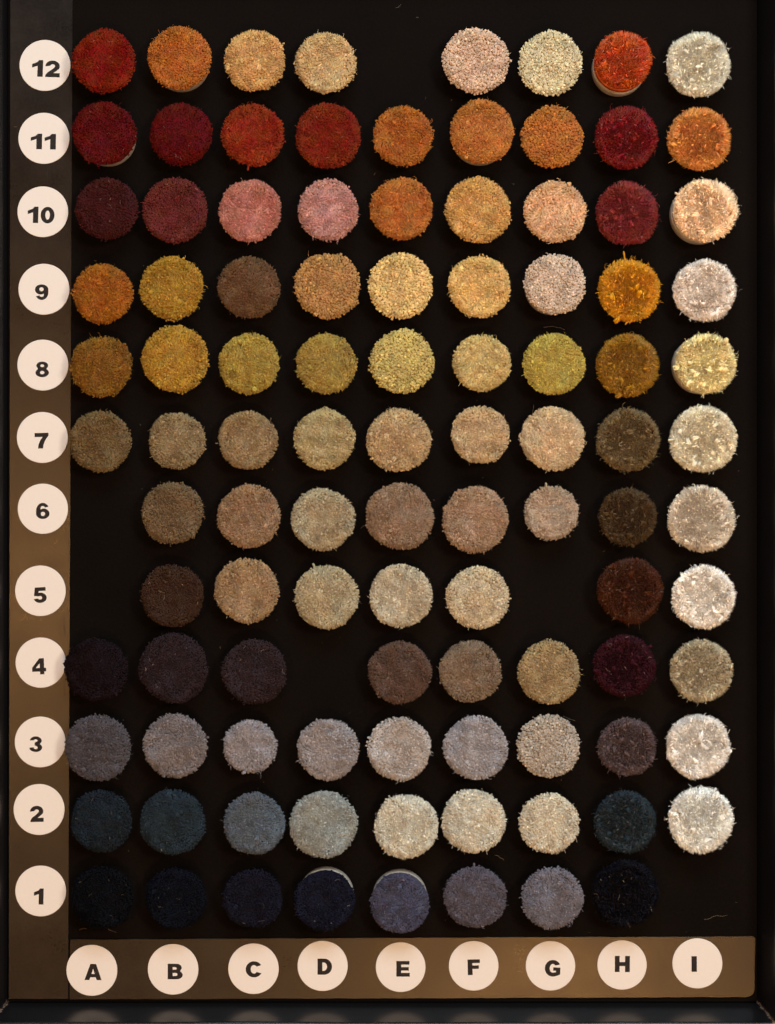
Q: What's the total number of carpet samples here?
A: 102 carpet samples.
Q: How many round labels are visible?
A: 21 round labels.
